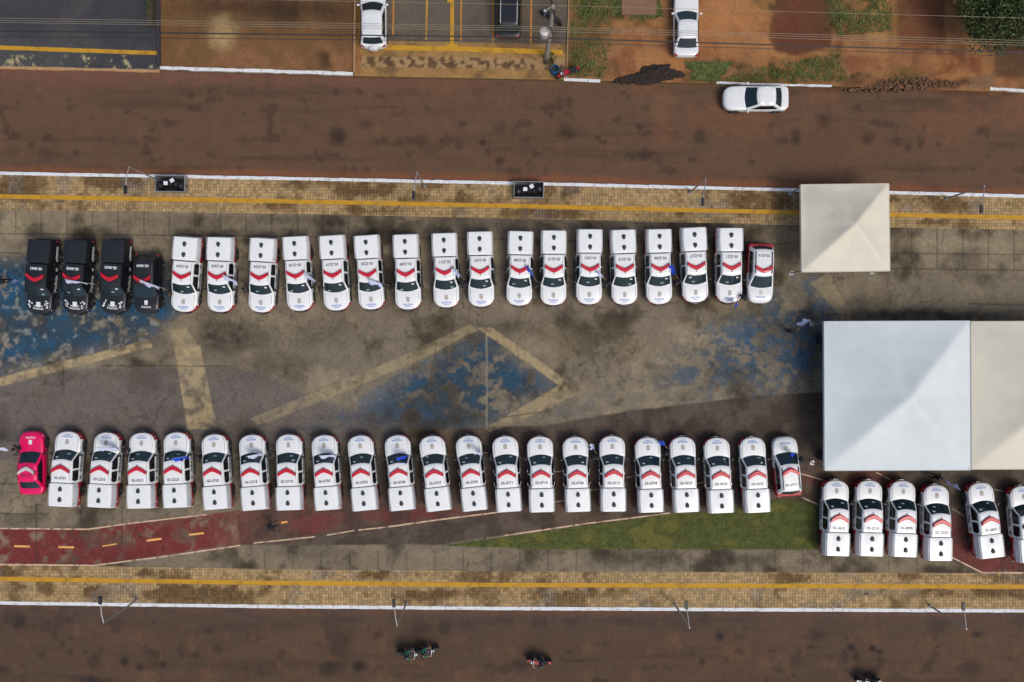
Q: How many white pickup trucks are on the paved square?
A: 42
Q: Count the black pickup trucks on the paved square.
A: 3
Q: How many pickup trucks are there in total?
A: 45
